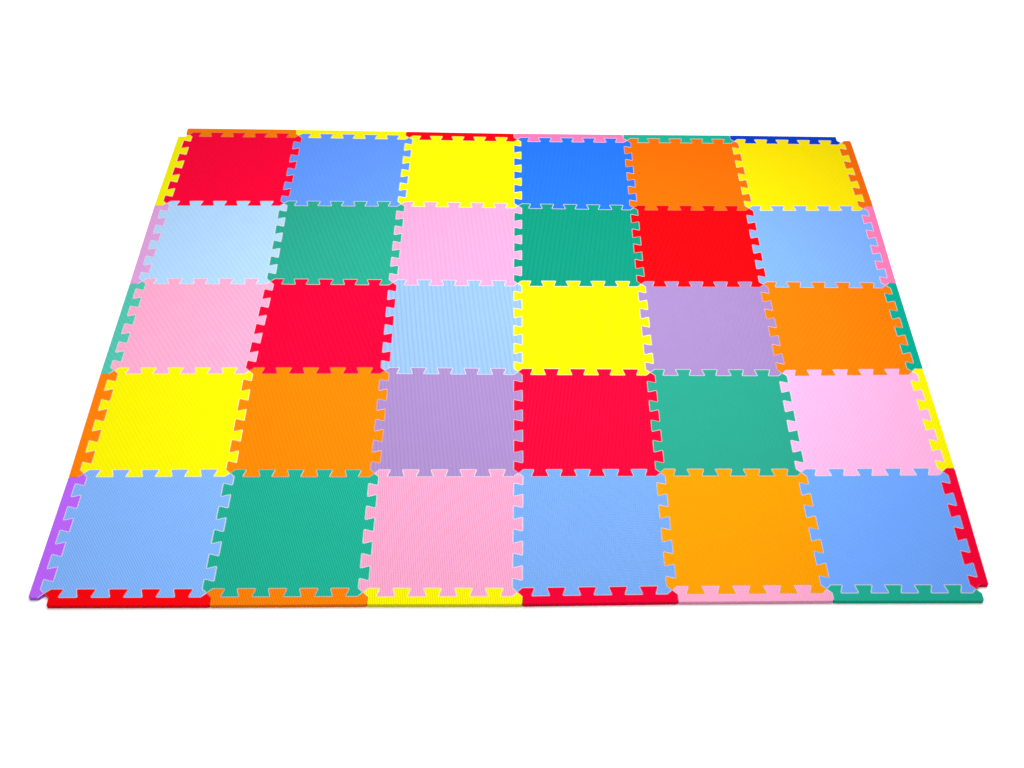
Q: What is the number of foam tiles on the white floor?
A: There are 30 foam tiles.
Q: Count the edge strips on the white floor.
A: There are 22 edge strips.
